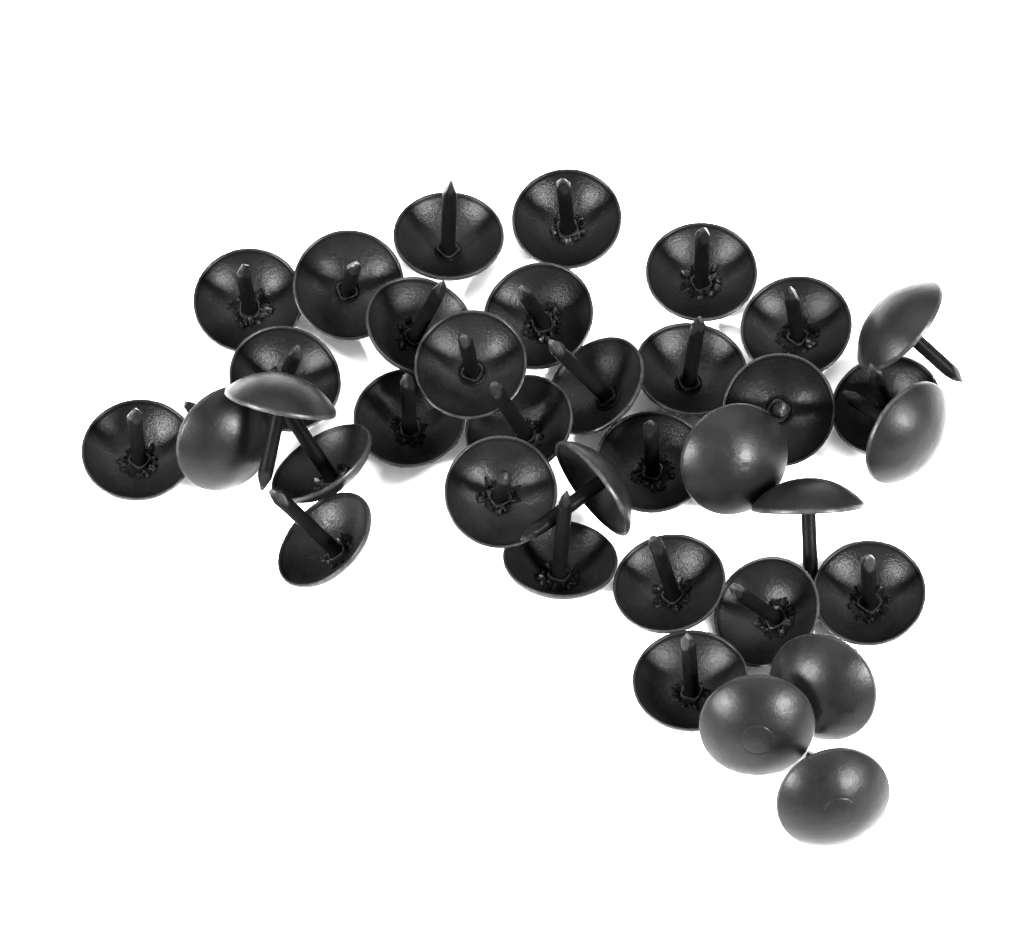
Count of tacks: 36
